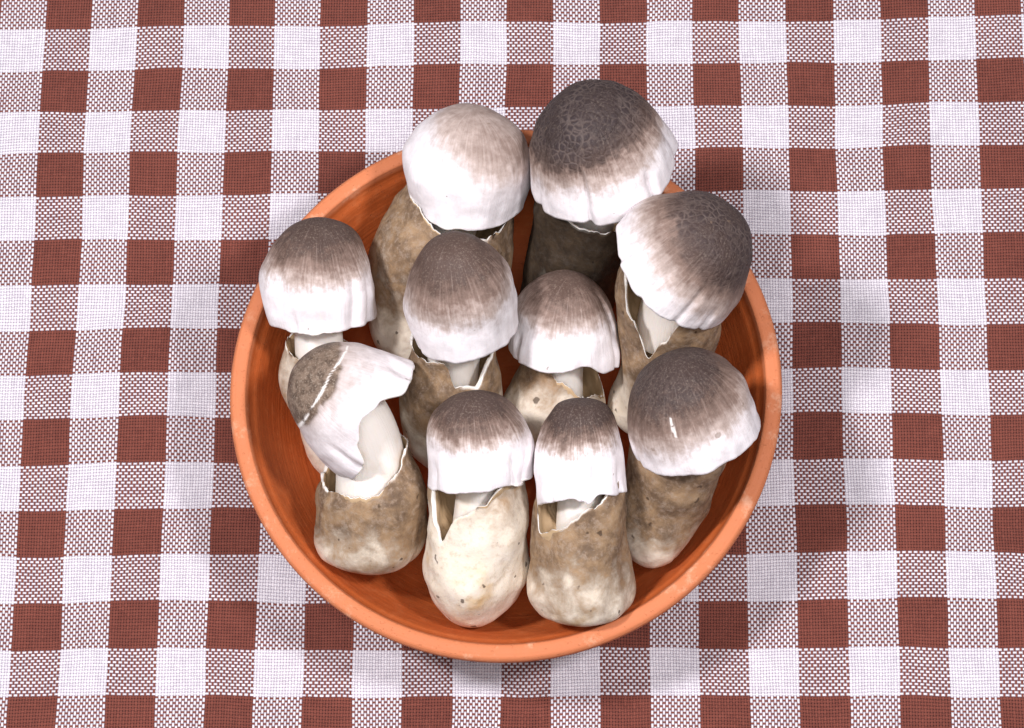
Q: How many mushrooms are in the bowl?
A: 10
